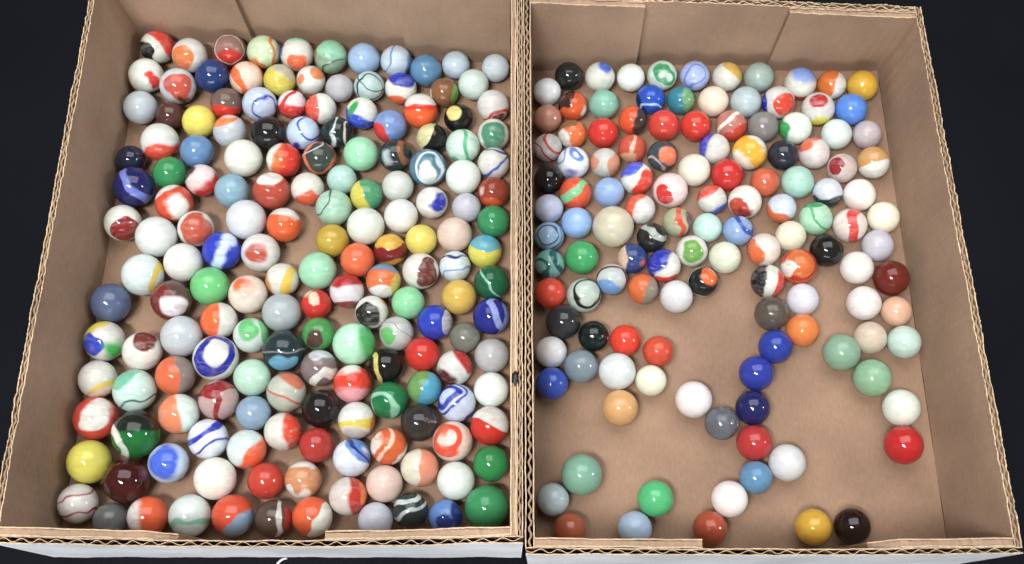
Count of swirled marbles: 159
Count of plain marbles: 133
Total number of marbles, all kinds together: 292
